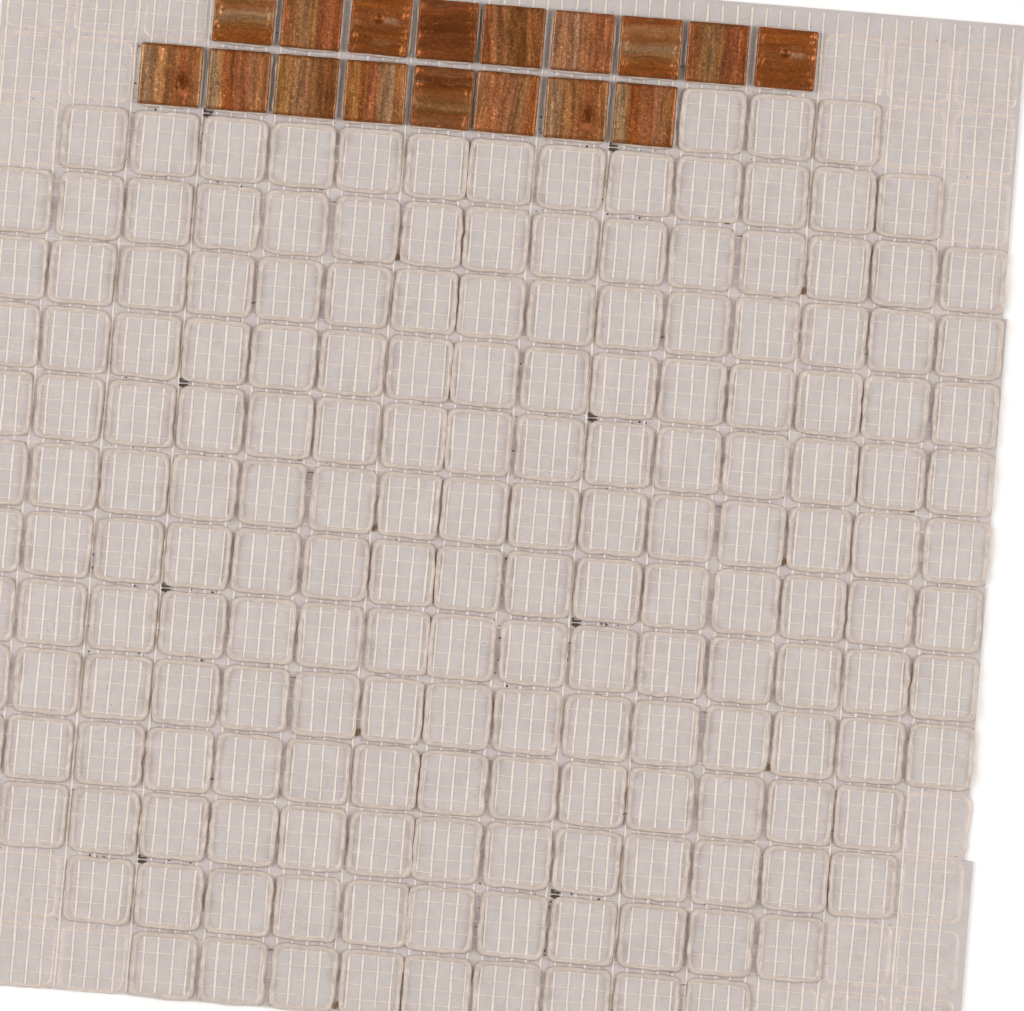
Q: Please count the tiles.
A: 17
